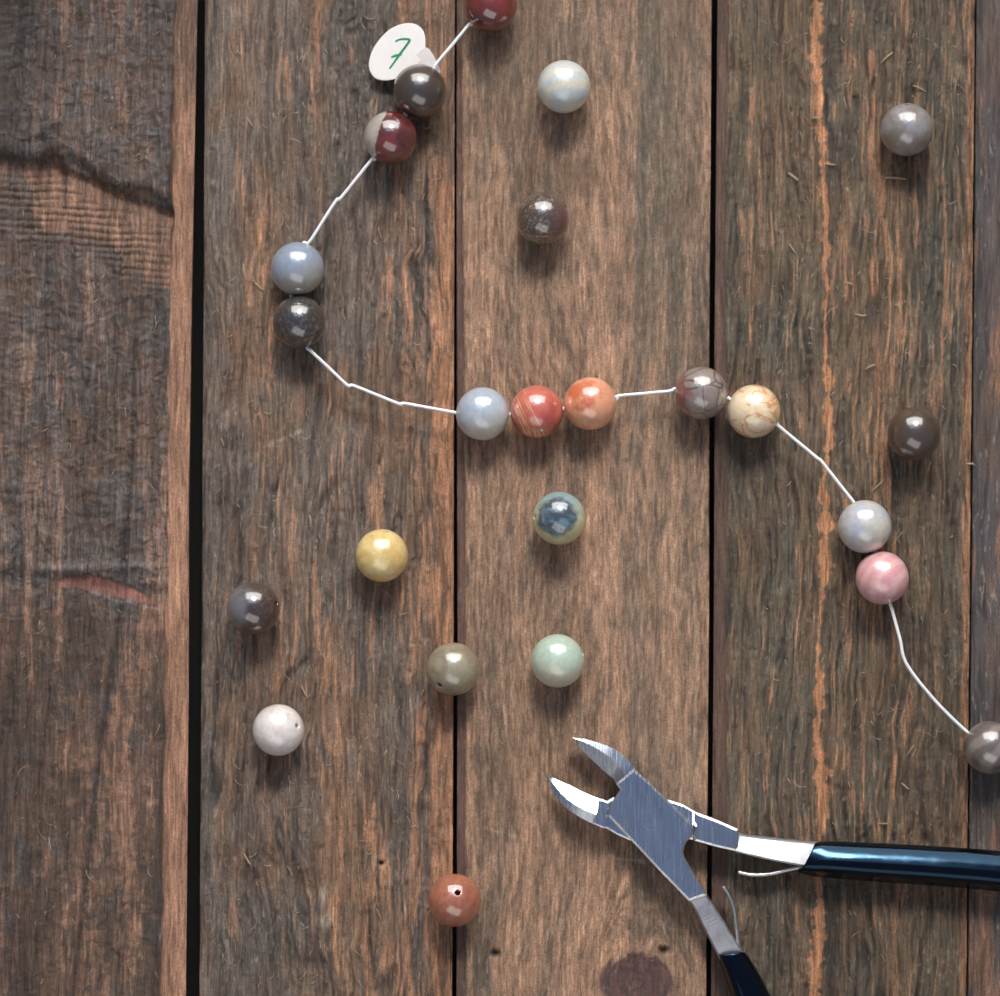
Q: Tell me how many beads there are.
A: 24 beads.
